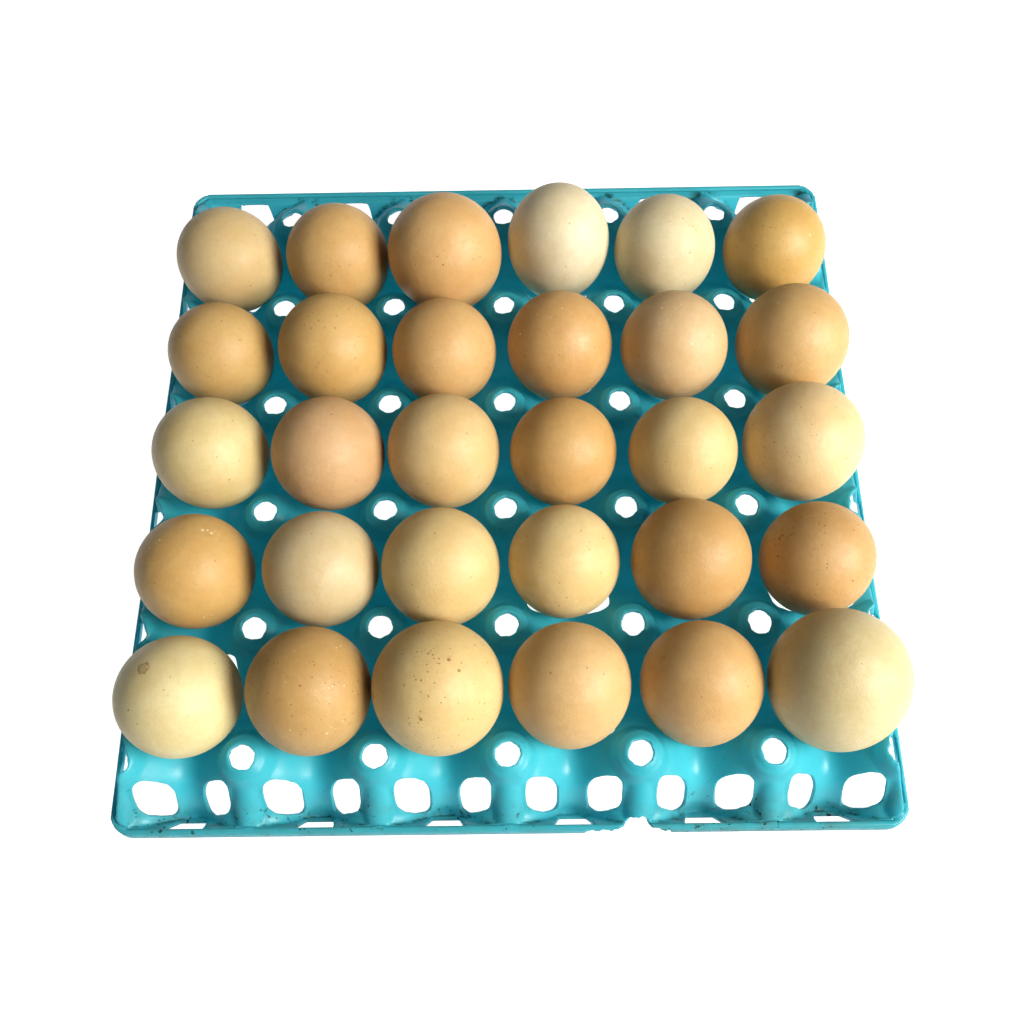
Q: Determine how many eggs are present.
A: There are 30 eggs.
